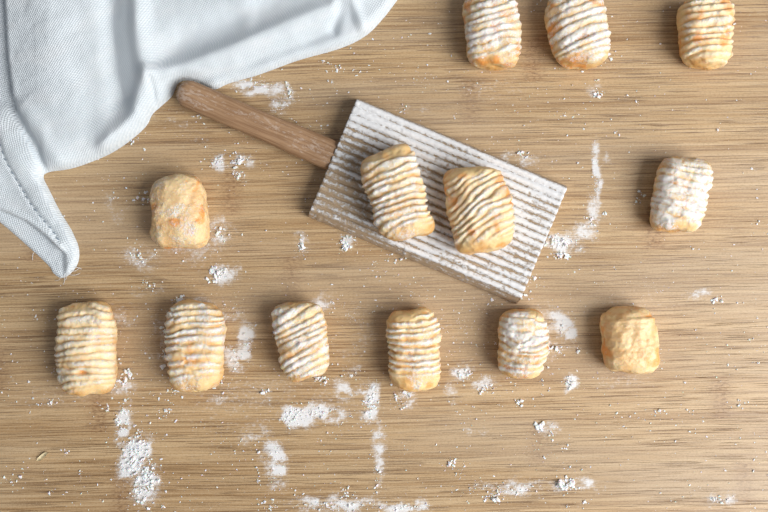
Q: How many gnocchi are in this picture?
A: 13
